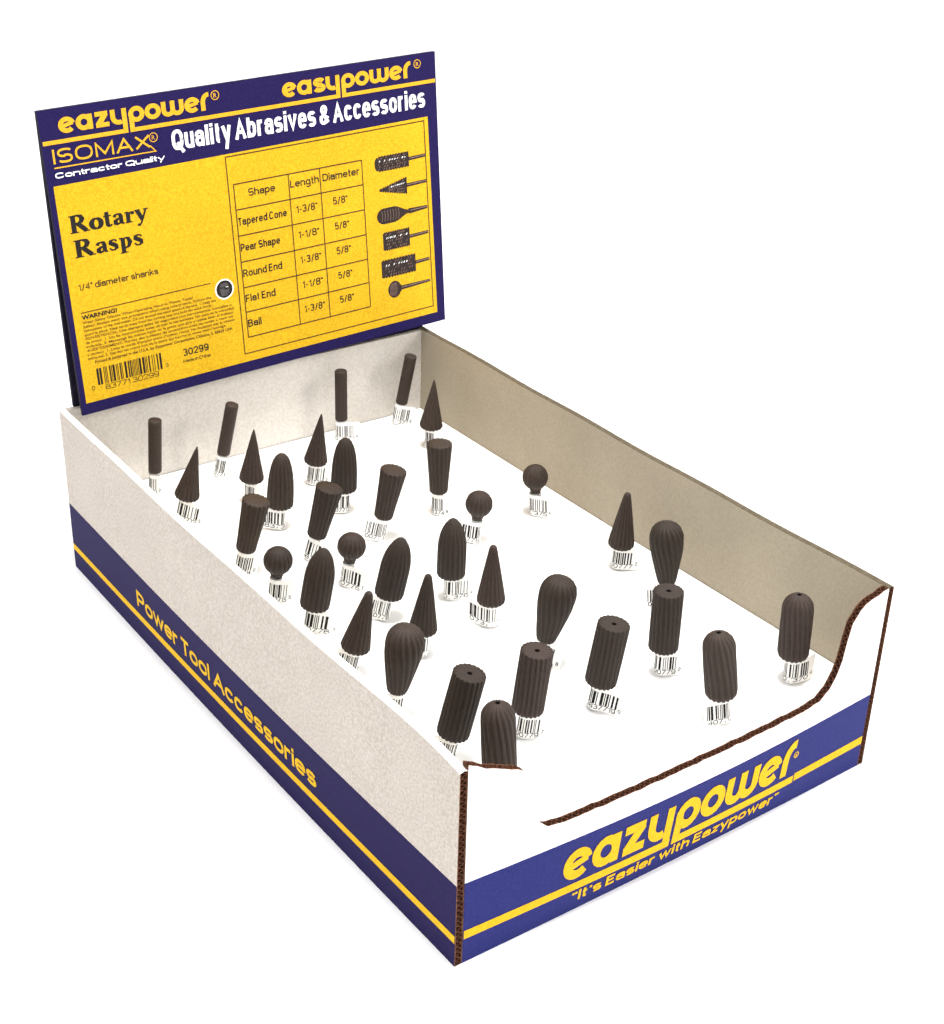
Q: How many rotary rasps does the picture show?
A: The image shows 35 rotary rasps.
